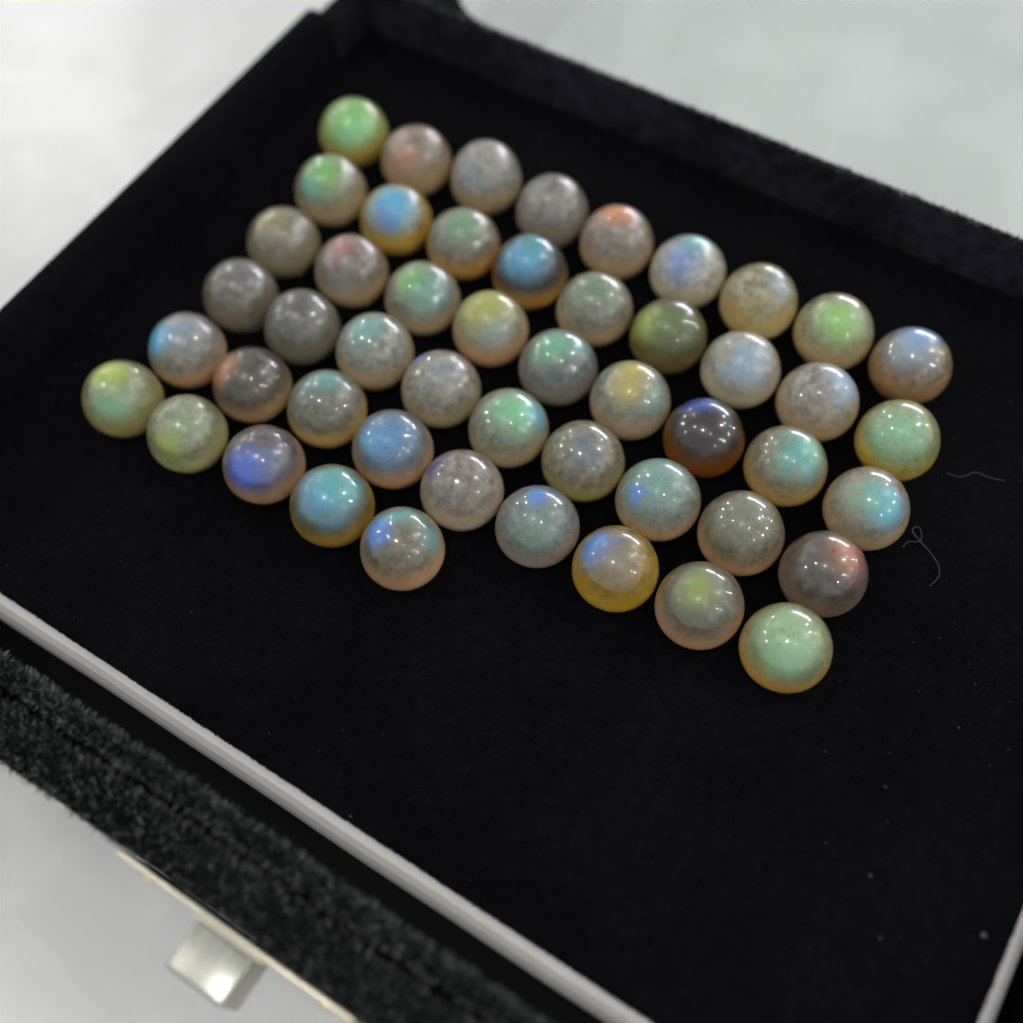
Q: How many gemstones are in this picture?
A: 50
